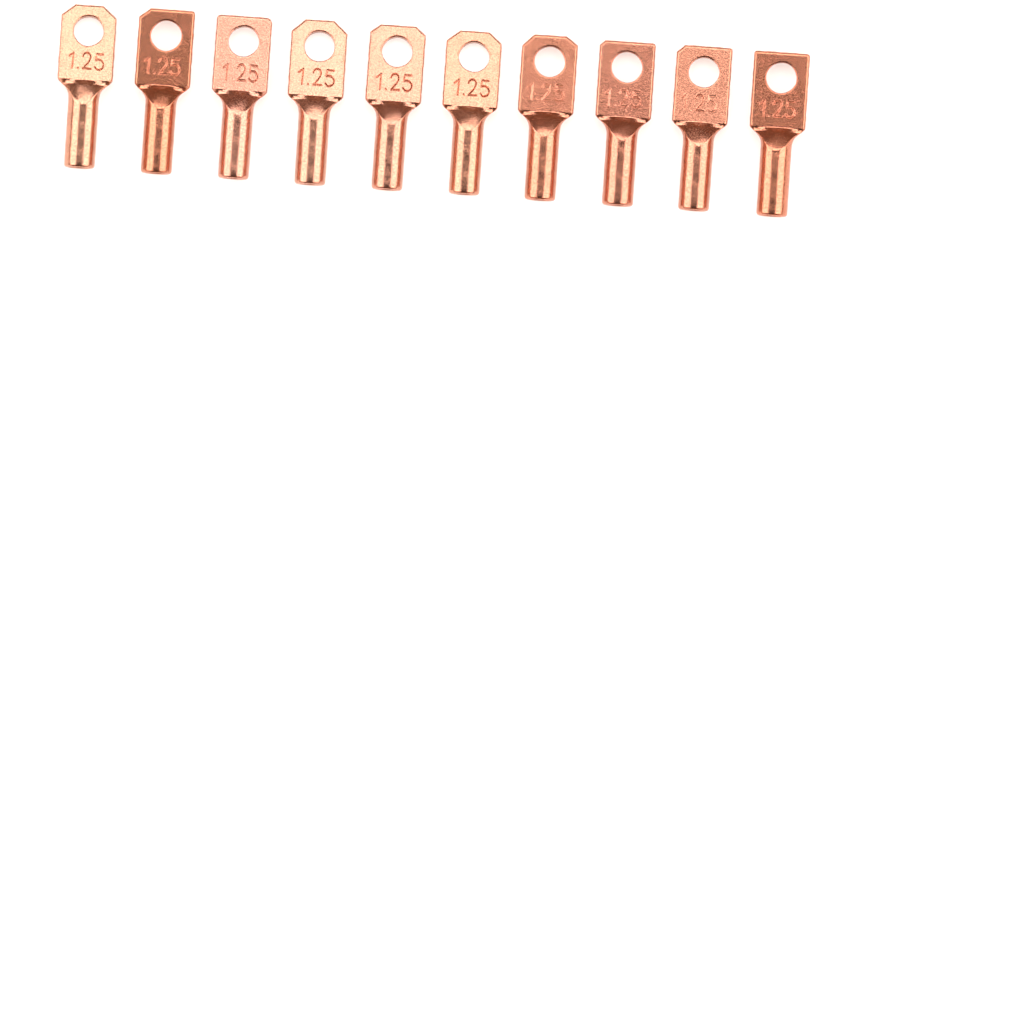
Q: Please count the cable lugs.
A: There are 10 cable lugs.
